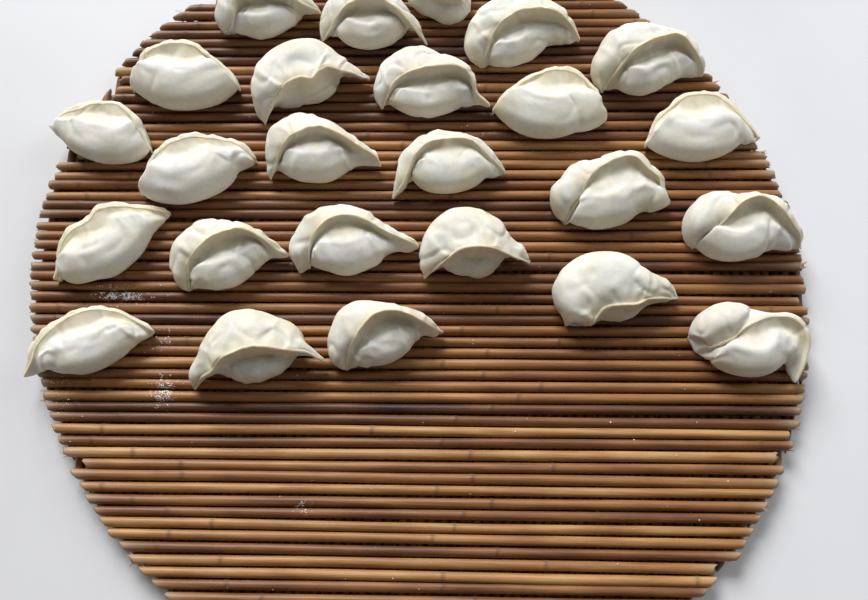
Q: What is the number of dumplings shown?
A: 25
